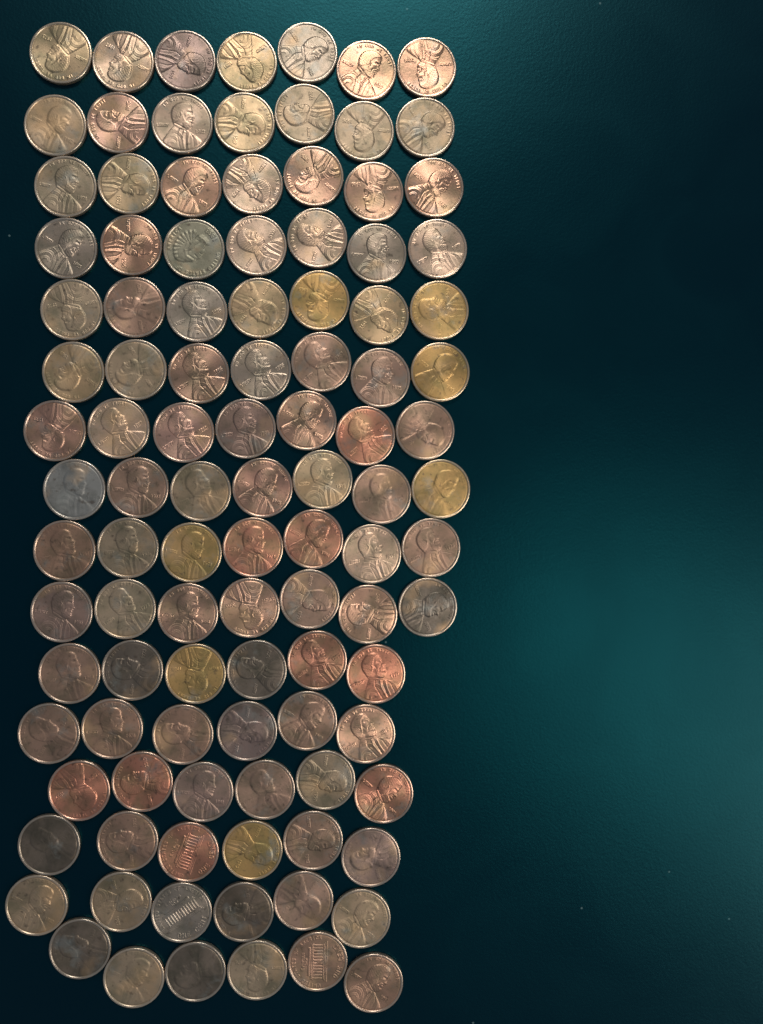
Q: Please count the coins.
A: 106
